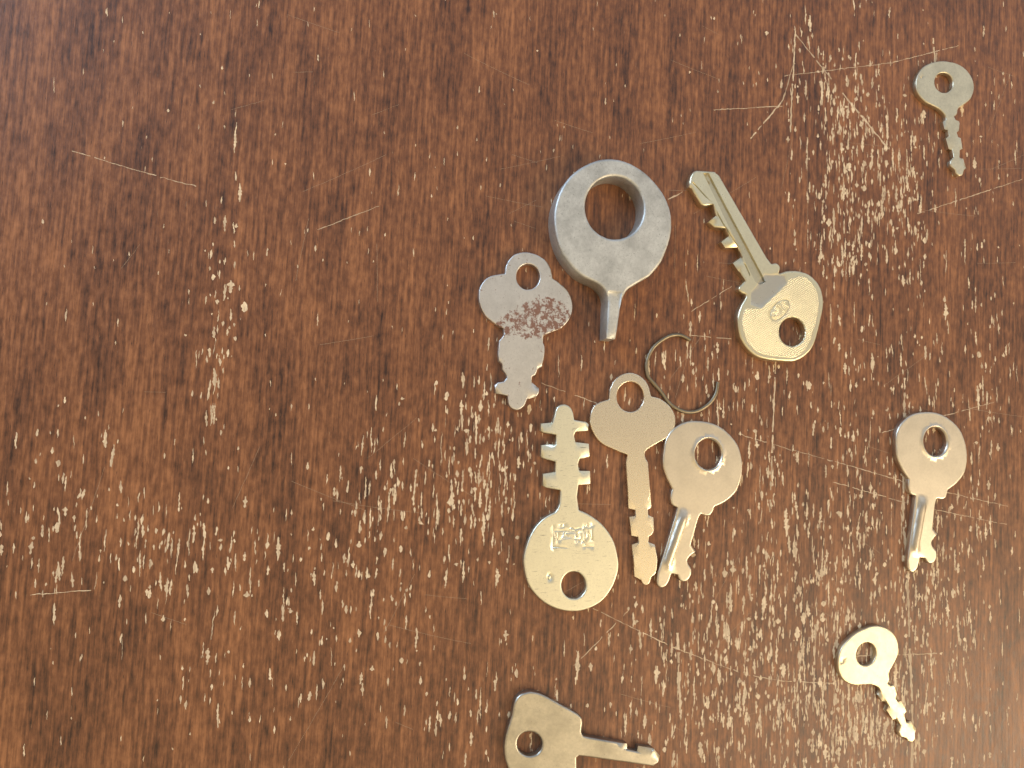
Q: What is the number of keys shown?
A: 10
